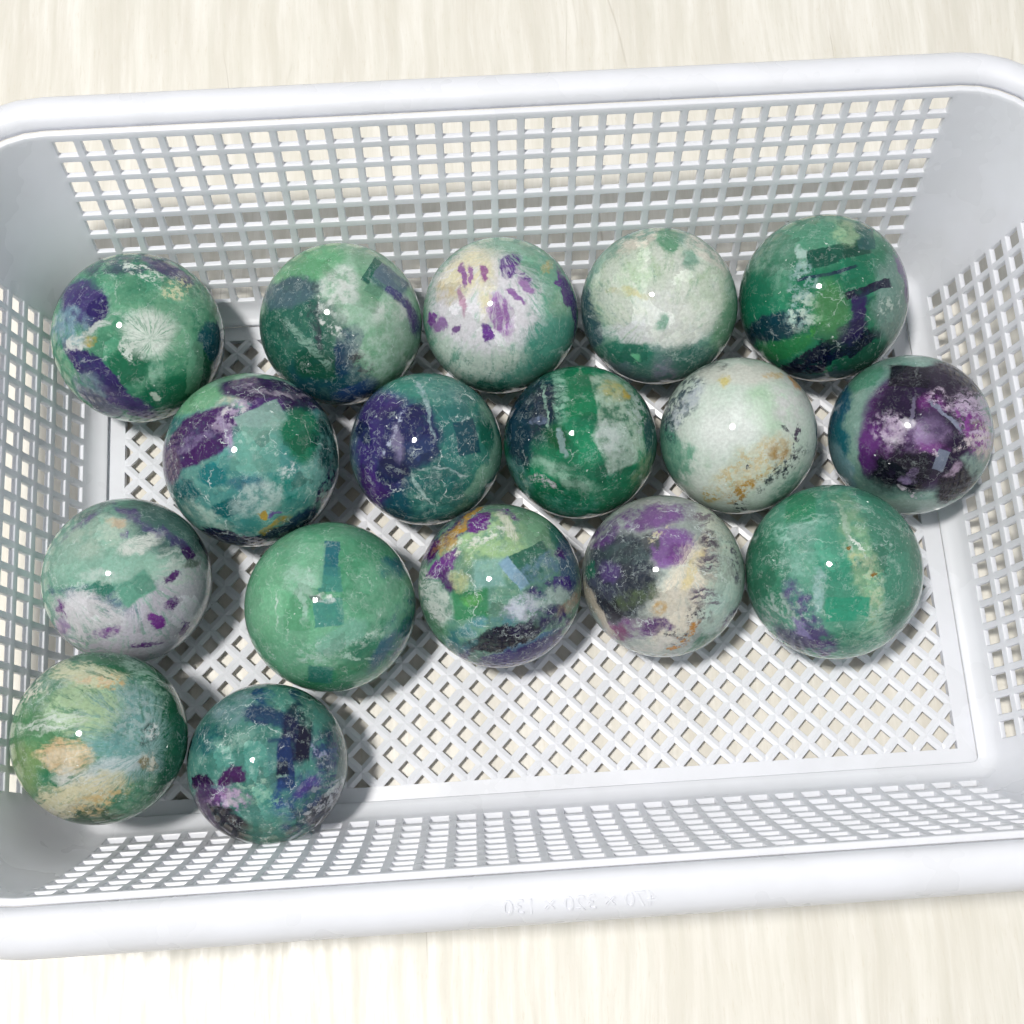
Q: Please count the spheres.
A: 17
